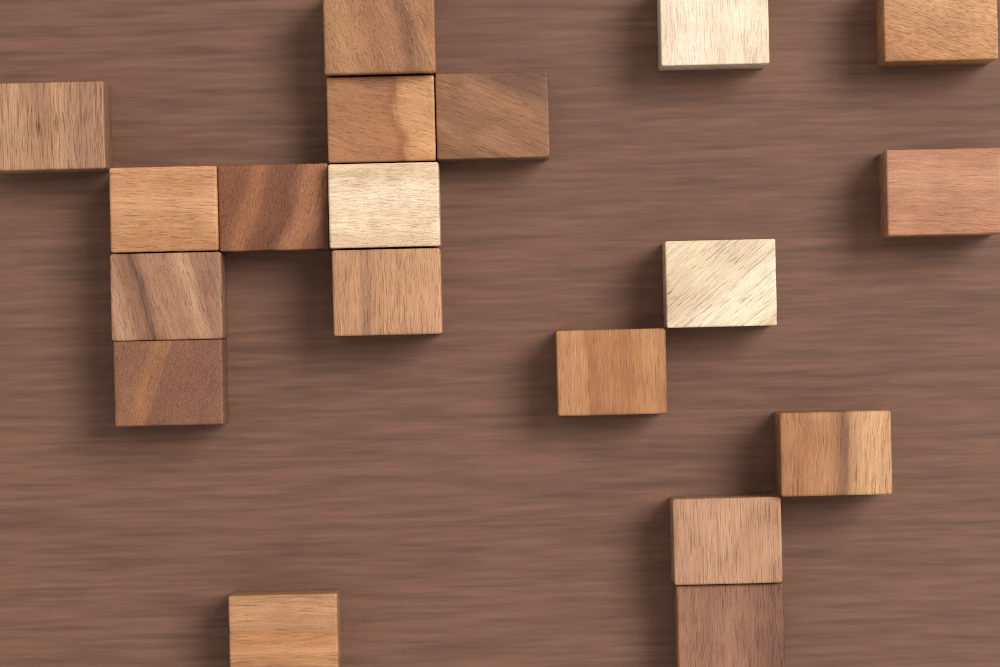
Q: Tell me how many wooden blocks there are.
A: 19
